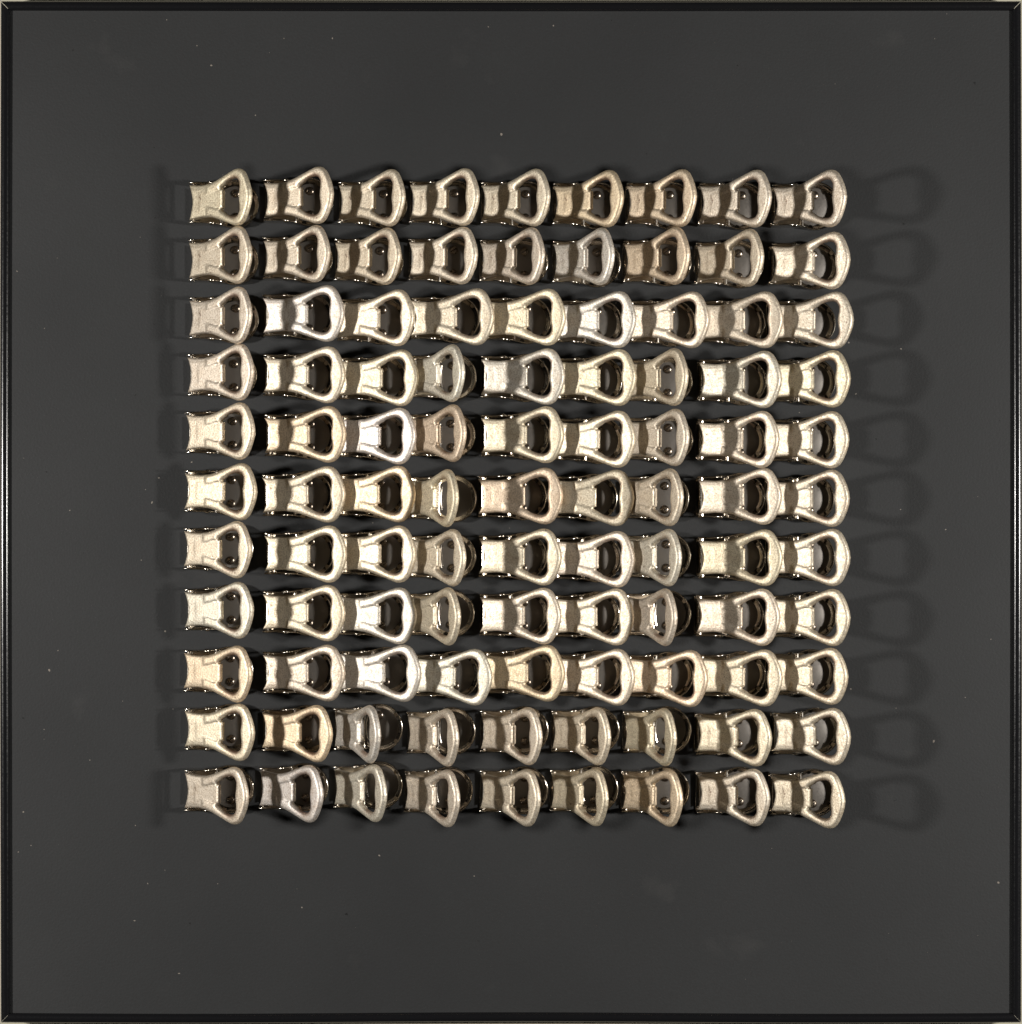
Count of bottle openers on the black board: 99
